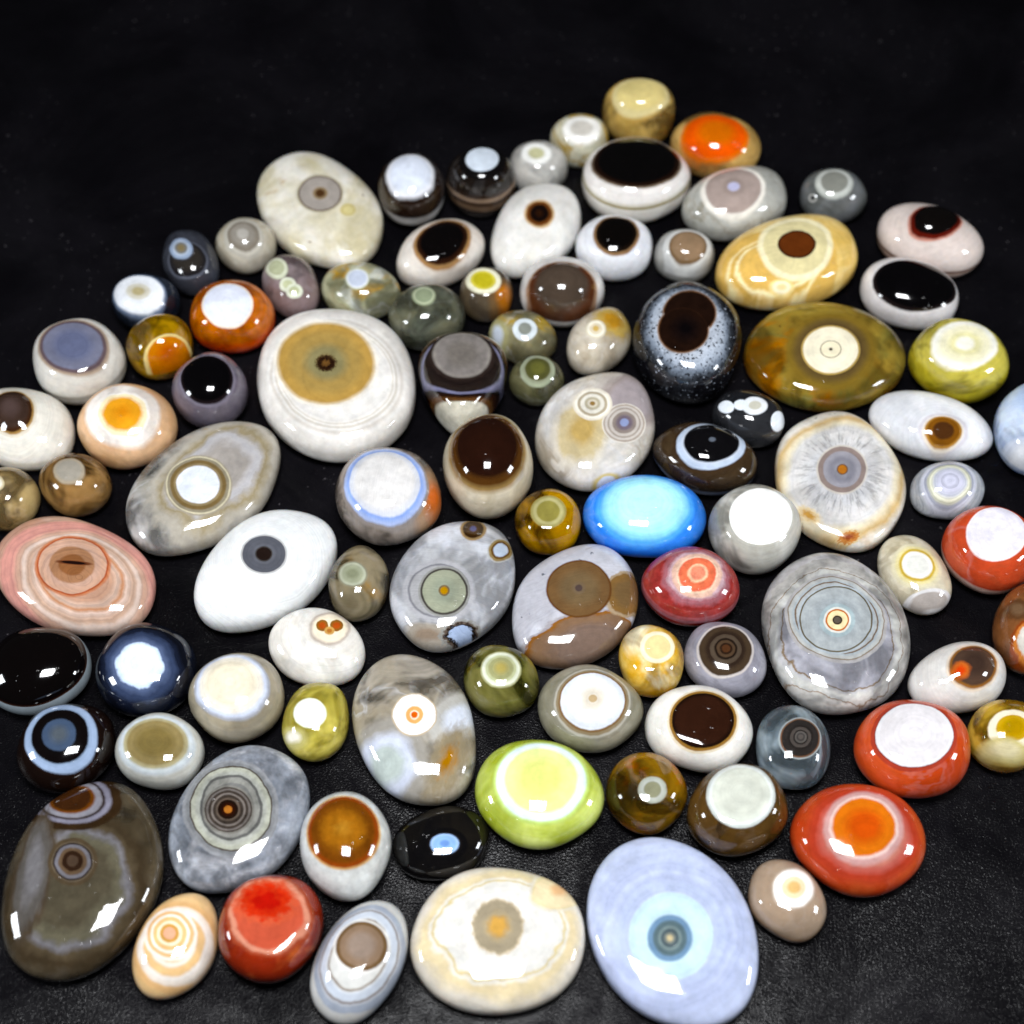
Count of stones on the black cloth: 95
